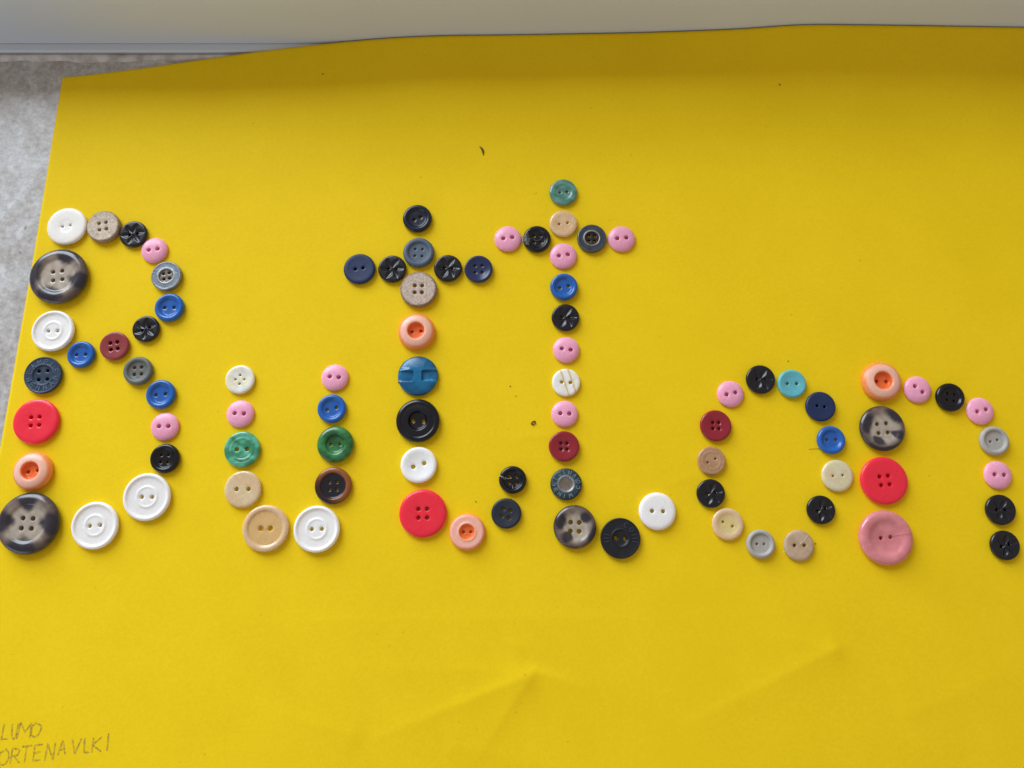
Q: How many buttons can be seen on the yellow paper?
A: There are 87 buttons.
